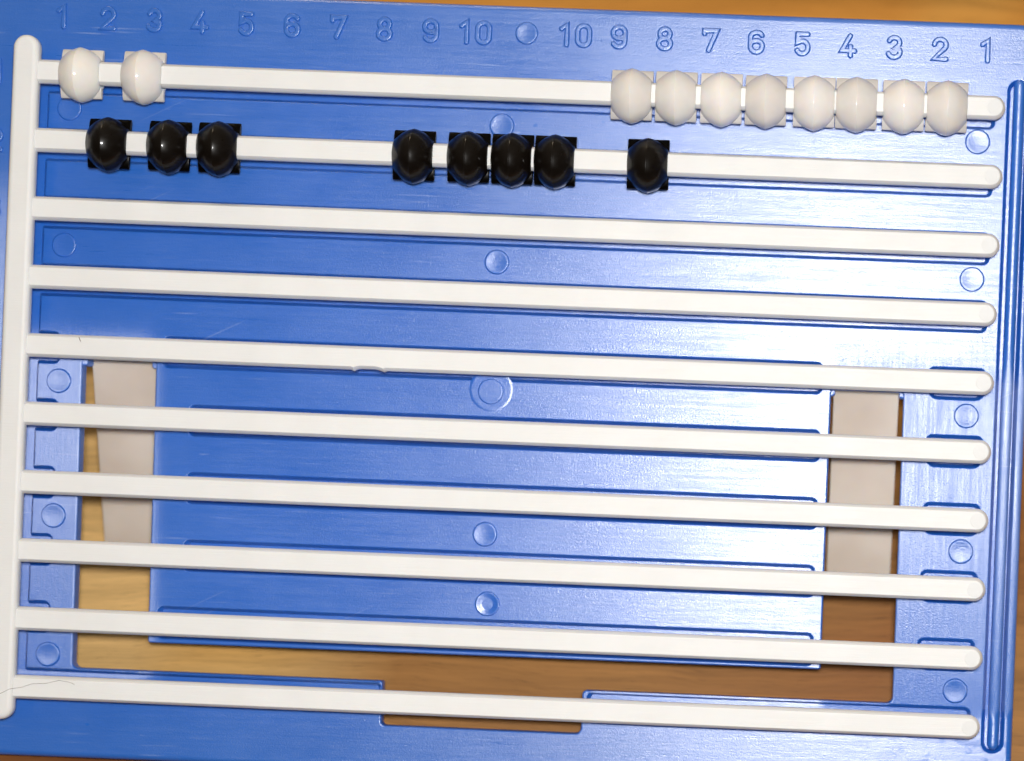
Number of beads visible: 18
